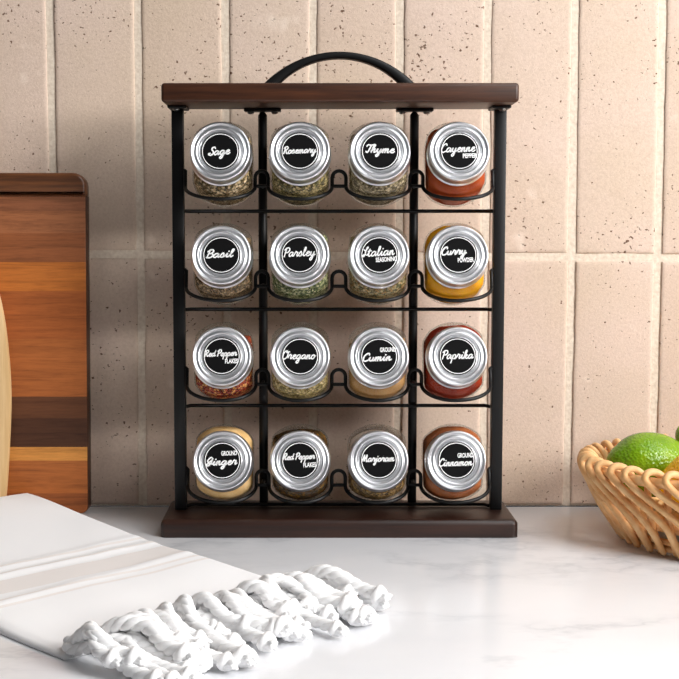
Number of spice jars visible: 16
